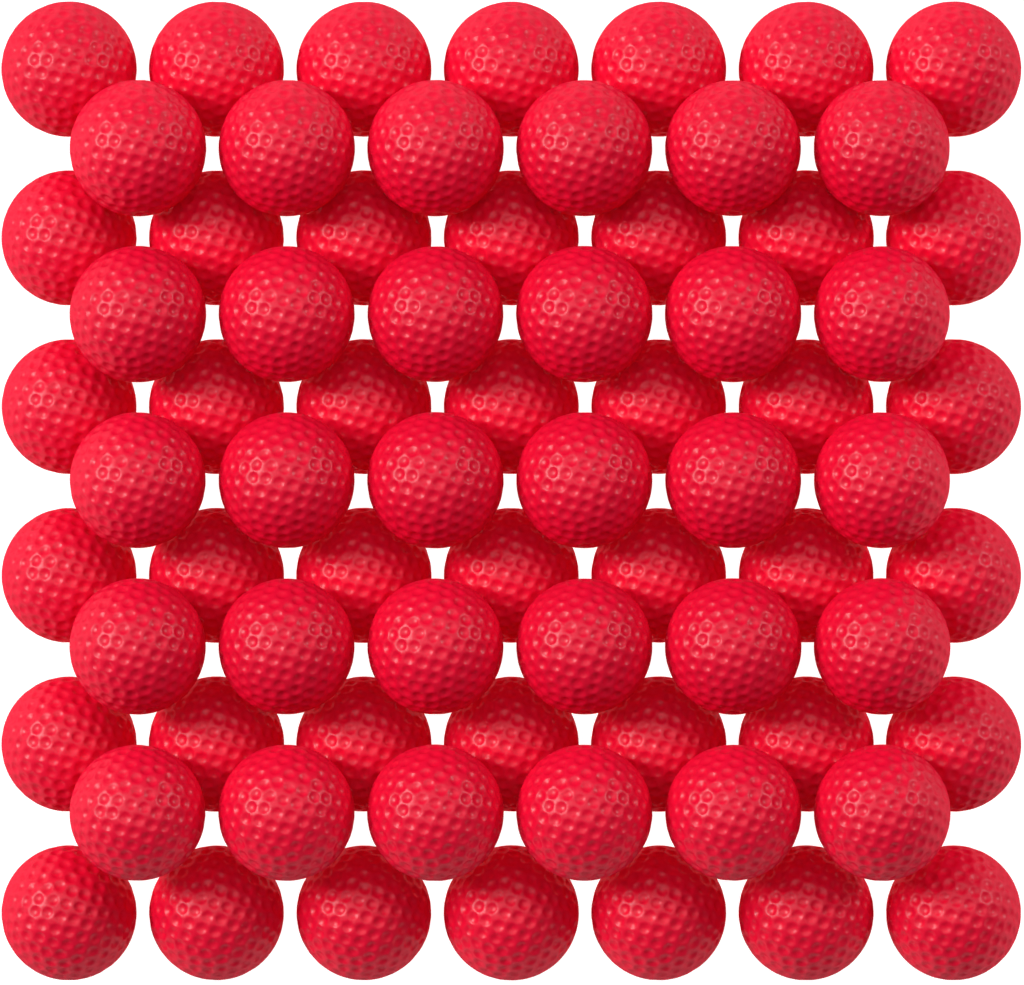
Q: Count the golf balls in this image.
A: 72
